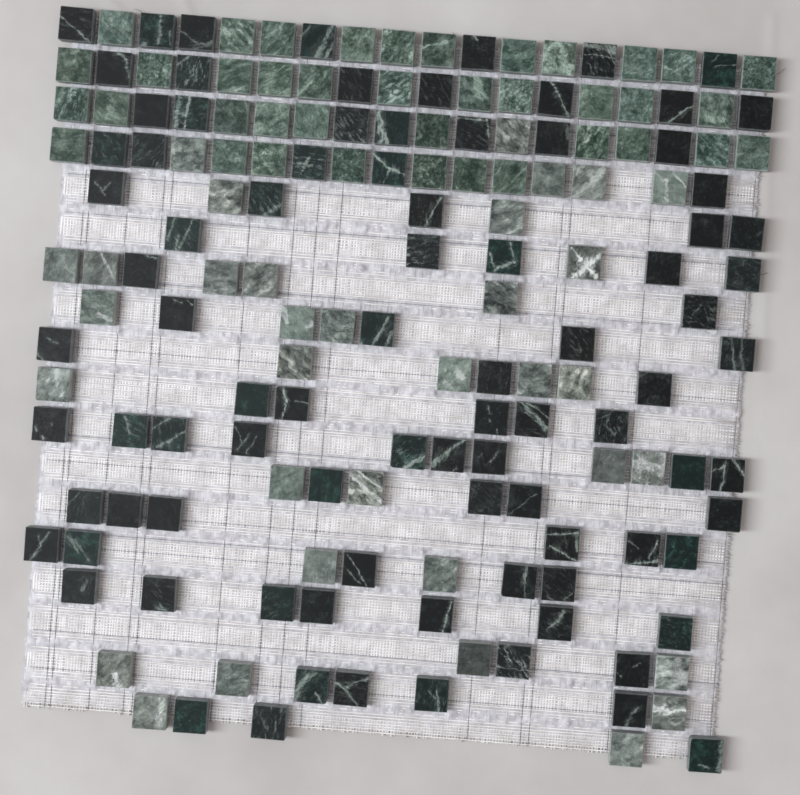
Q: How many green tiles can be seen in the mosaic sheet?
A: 39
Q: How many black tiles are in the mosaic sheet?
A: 90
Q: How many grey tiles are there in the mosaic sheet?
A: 34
